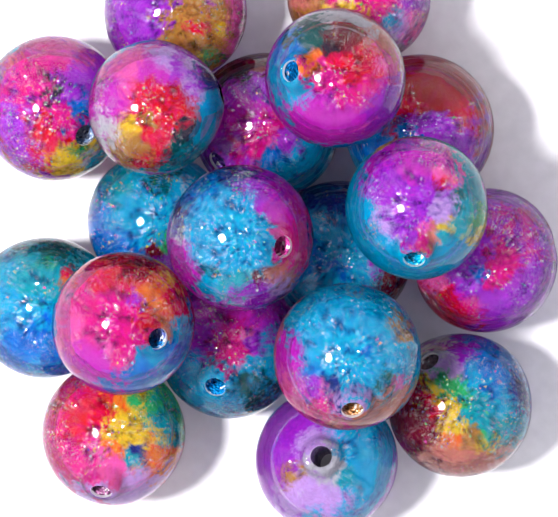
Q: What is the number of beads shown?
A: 19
